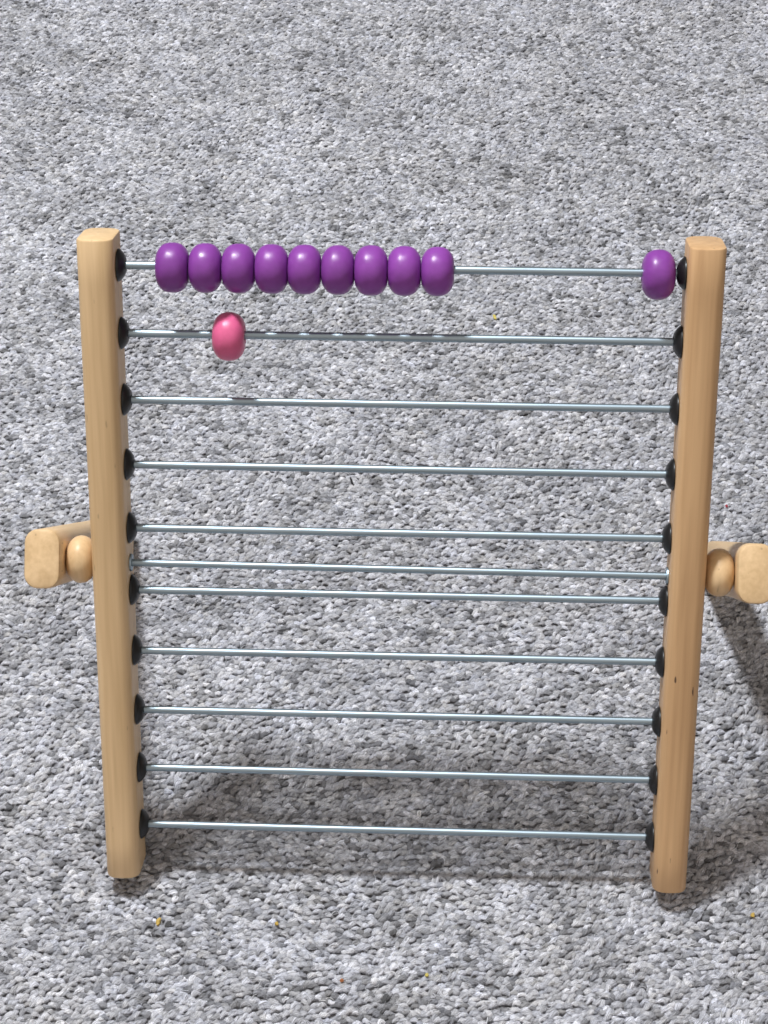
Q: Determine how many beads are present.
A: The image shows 11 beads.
